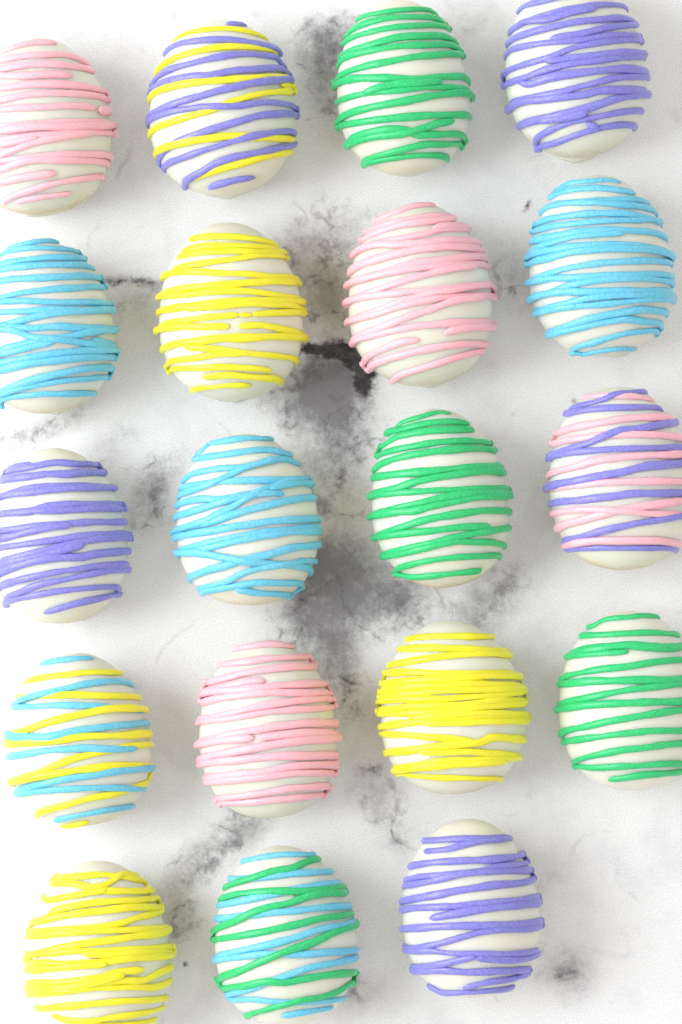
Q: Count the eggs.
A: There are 19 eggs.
